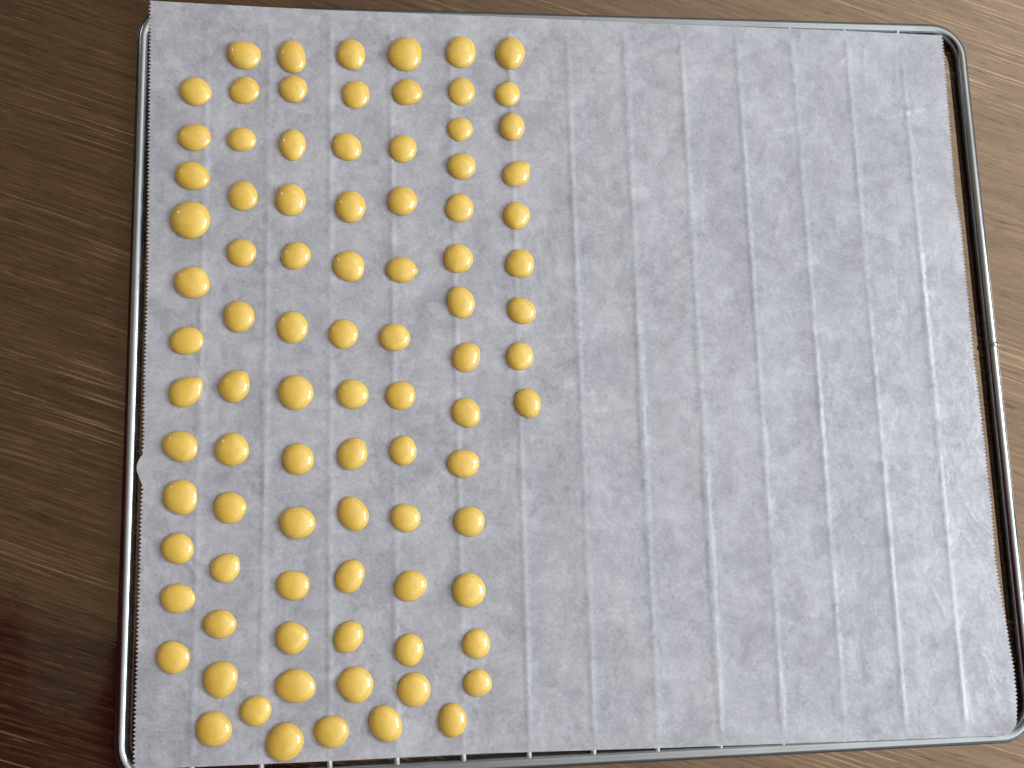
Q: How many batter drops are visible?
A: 89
